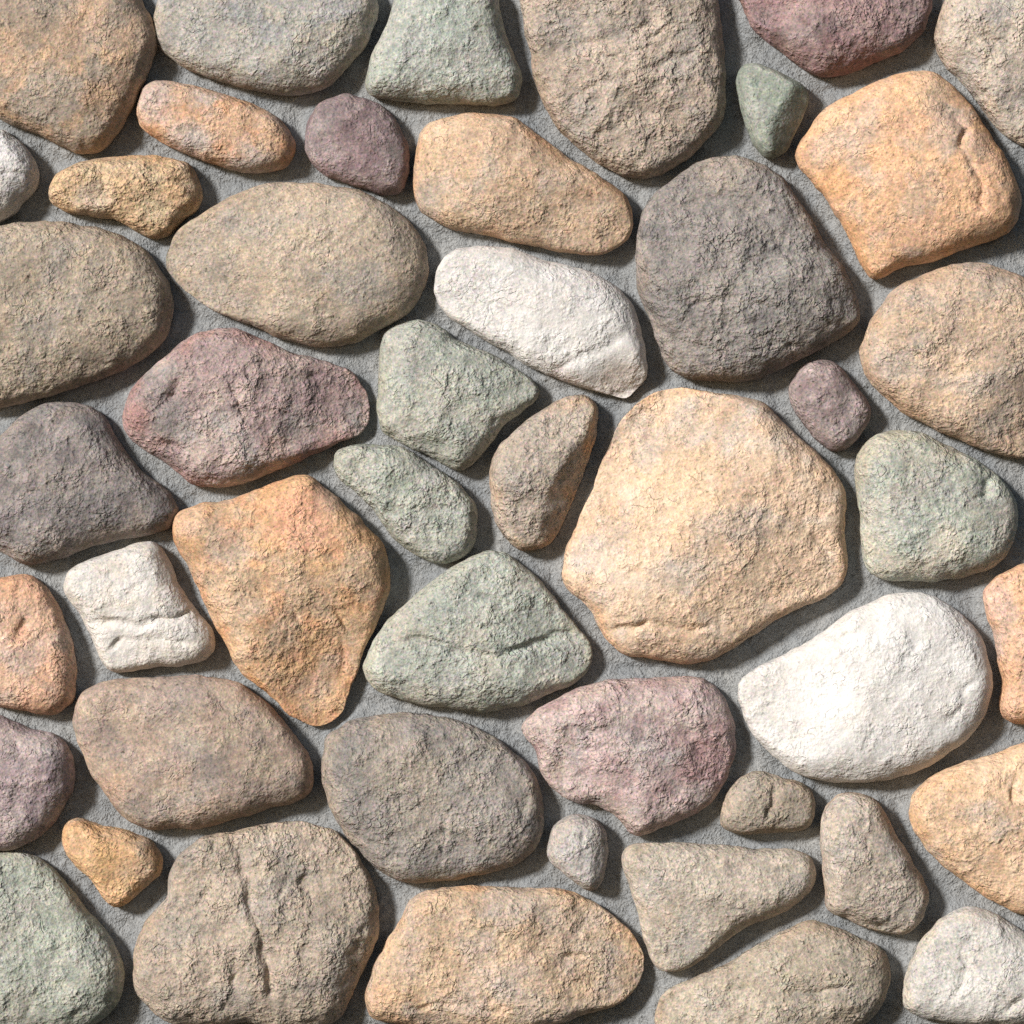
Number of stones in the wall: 47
